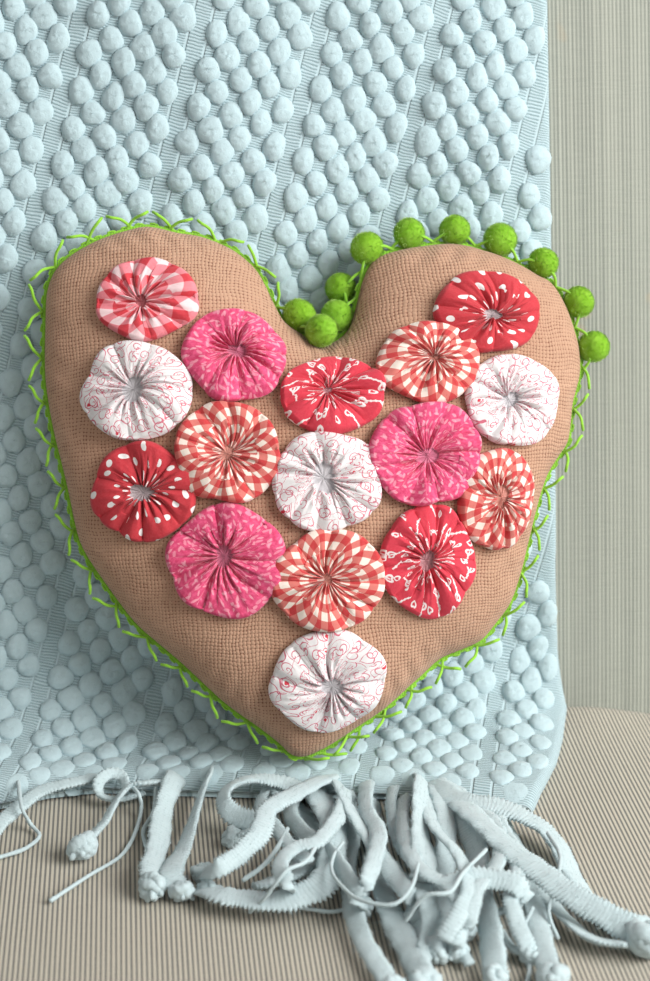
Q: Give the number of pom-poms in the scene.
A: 11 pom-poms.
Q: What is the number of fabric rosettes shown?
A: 16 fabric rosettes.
